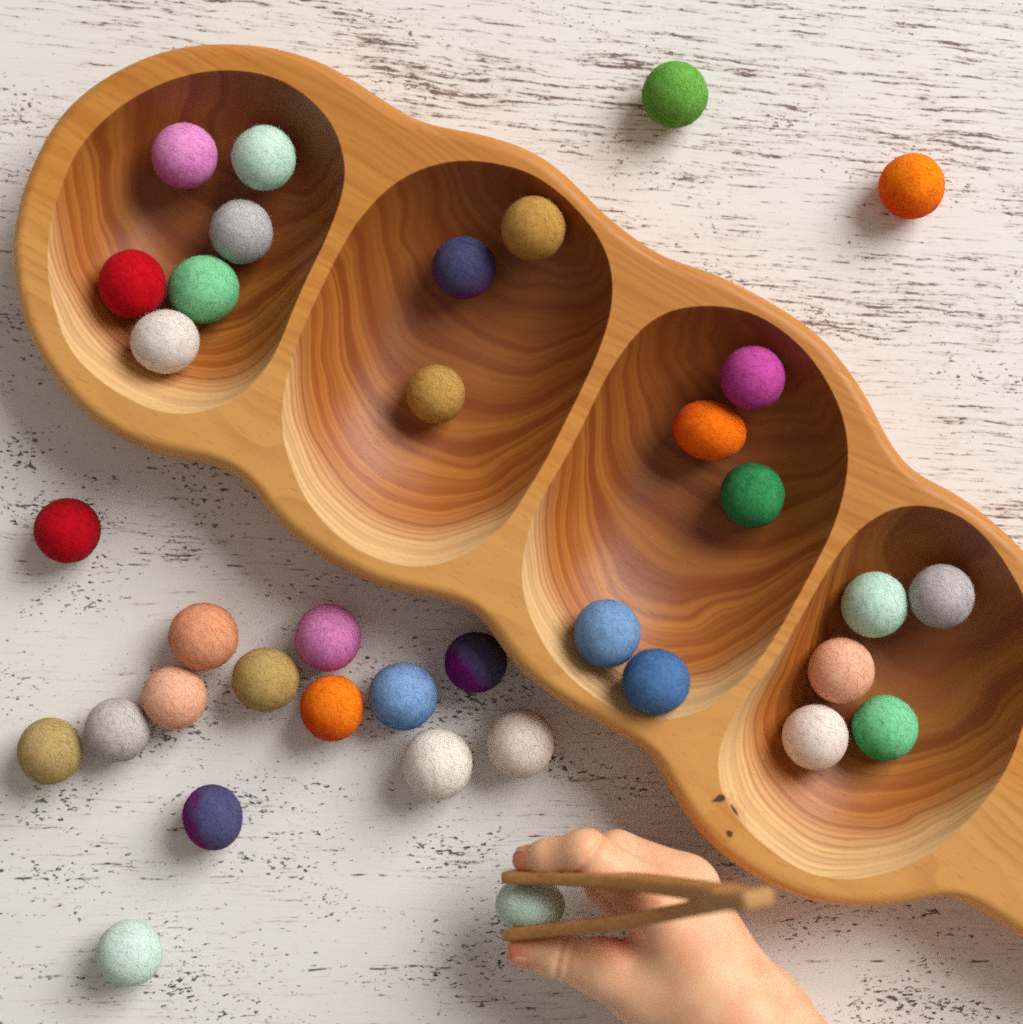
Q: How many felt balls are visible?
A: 36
